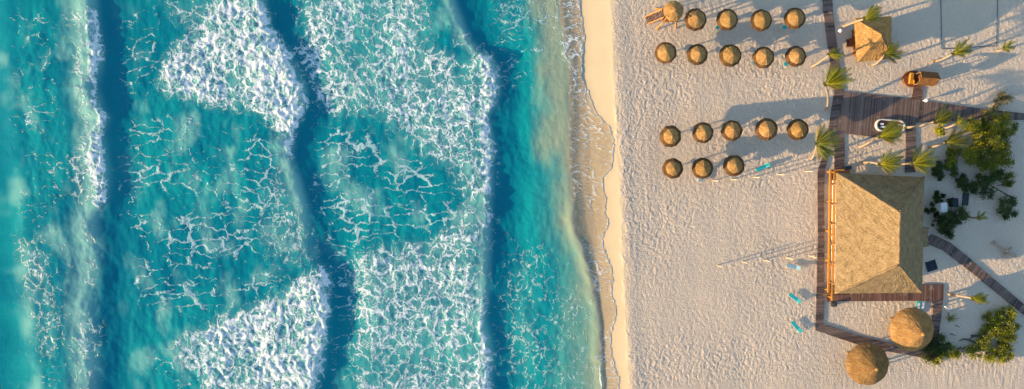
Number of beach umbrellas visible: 17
